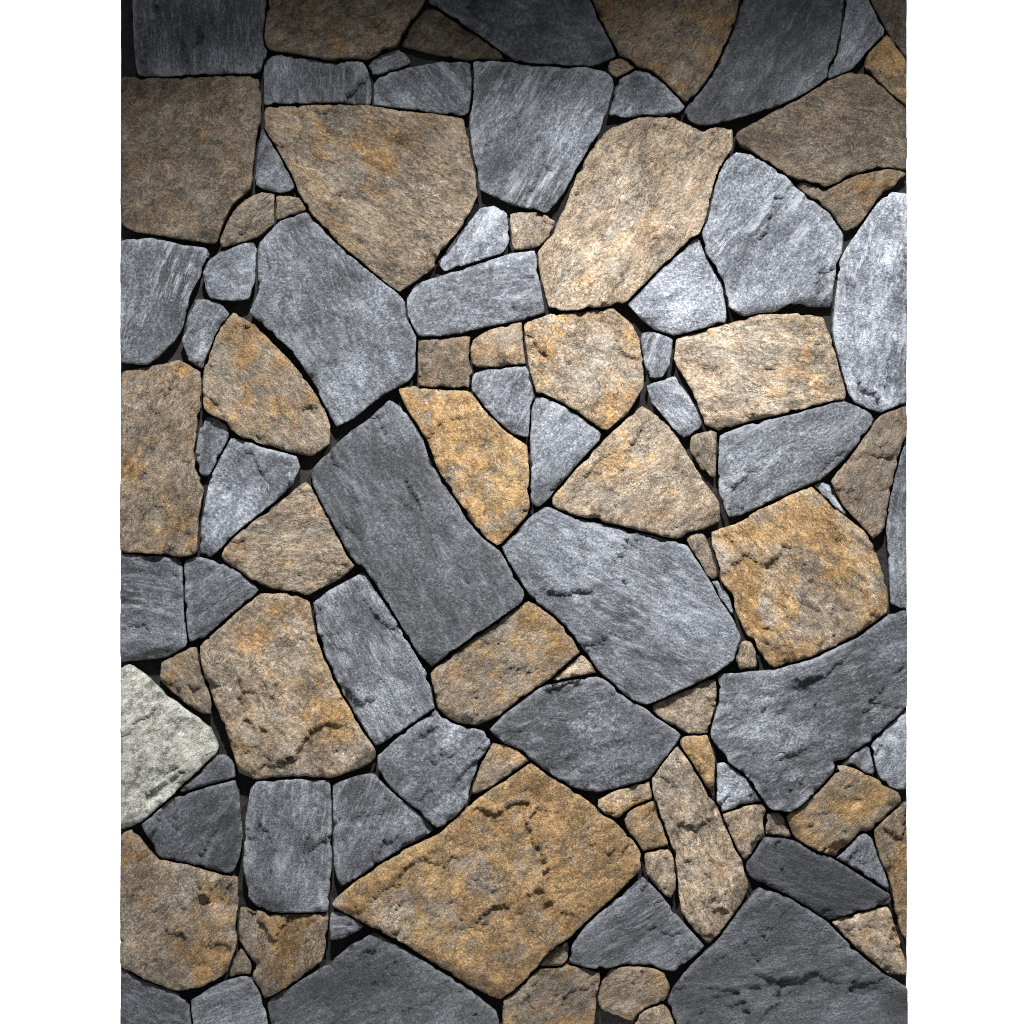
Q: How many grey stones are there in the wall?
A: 53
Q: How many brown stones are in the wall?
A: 52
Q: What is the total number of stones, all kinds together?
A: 105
